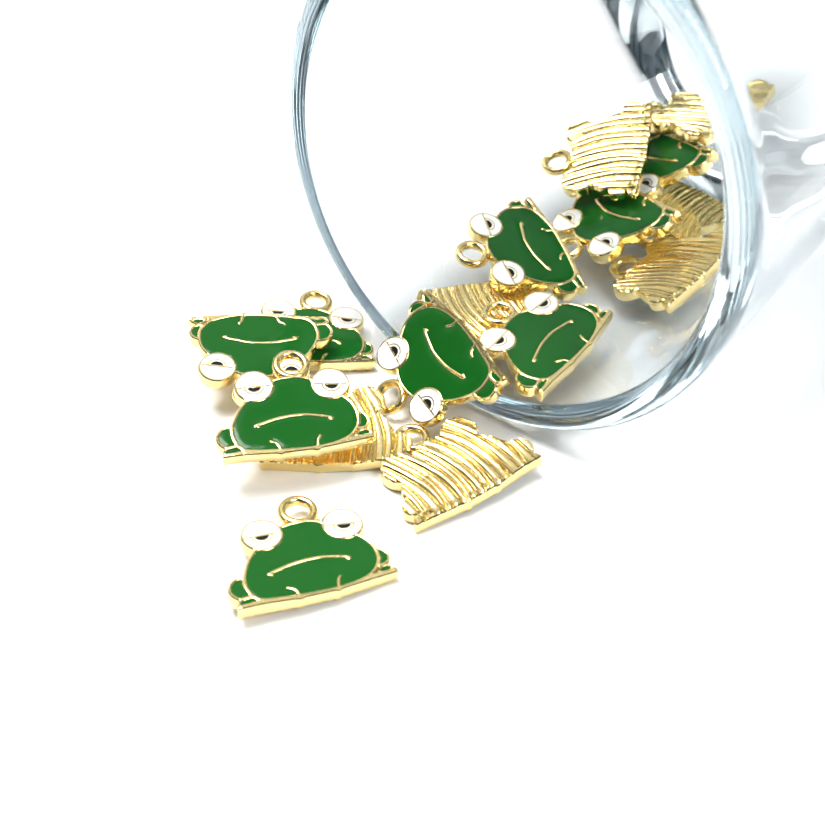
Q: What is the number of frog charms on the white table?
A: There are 16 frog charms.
